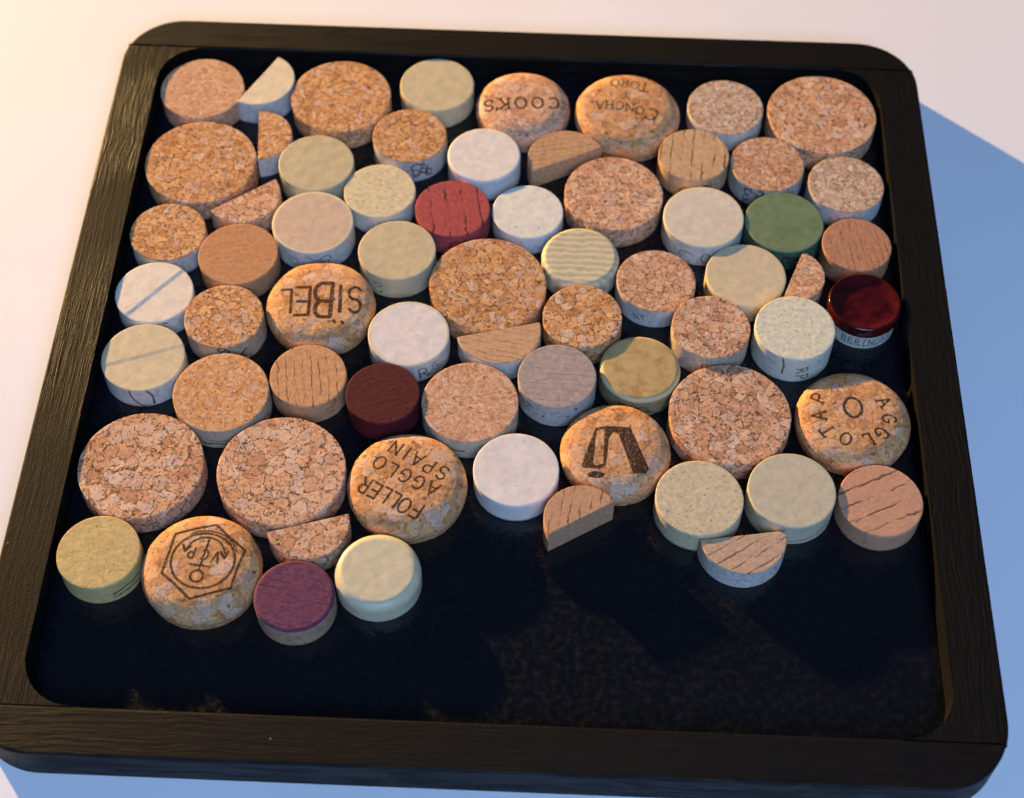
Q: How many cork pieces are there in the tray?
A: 67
